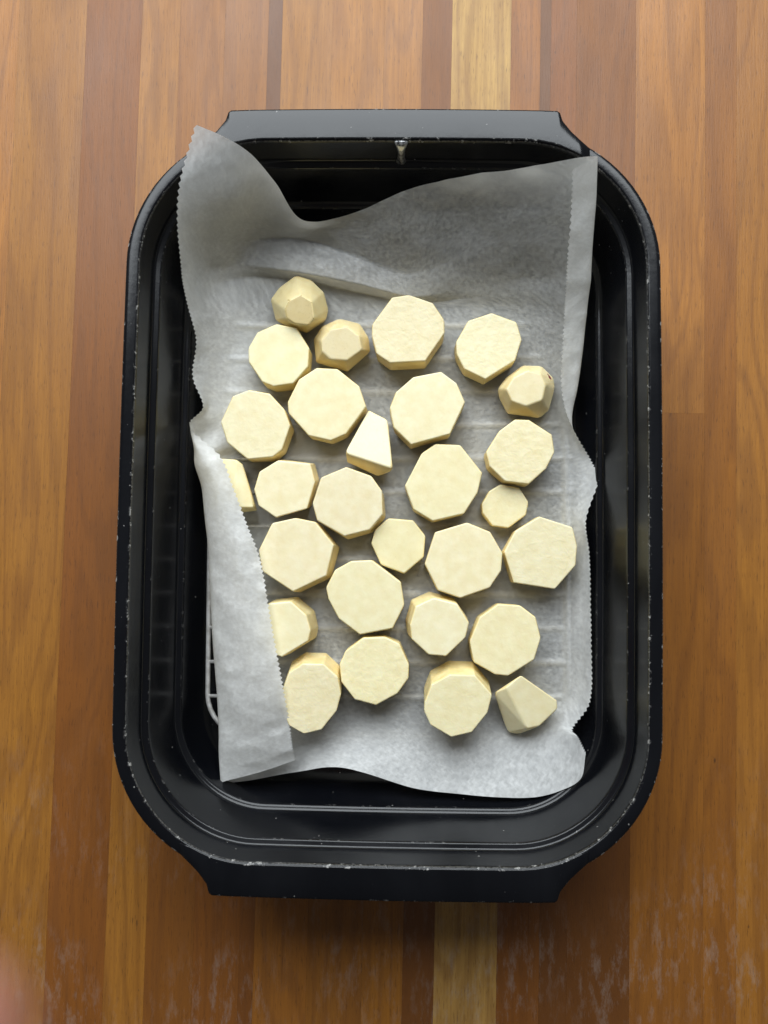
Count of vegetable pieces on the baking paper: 28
